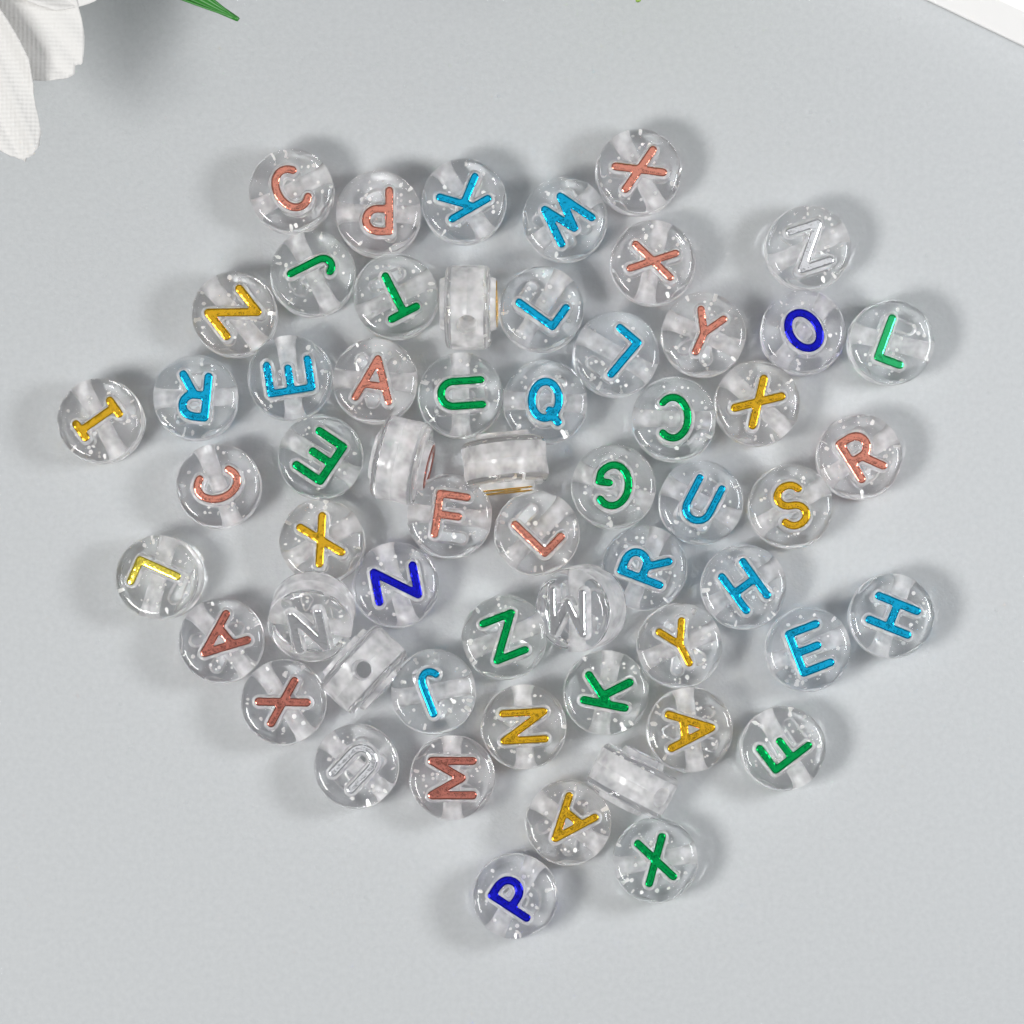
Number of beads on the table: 59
